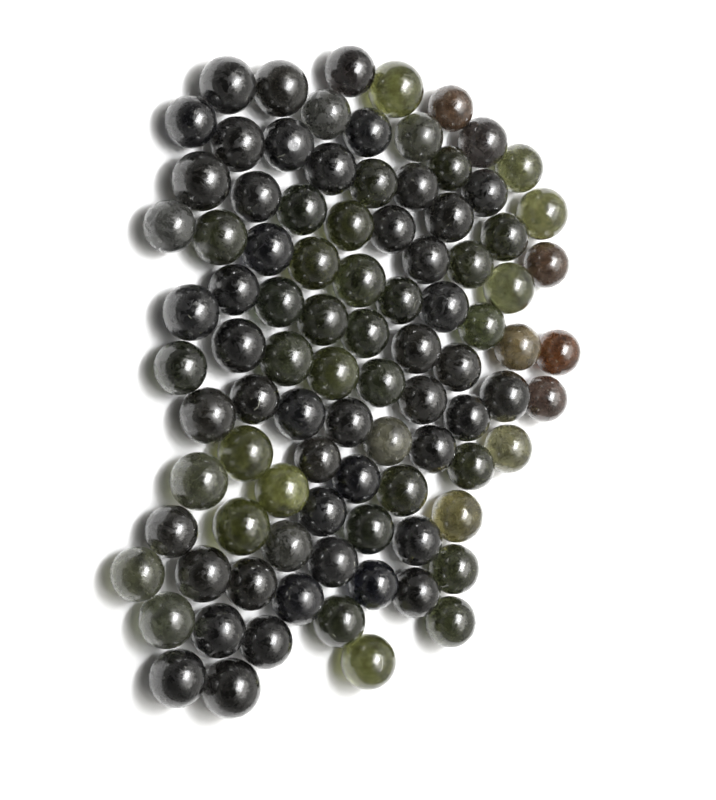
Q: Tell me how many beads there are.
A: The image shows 93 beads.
